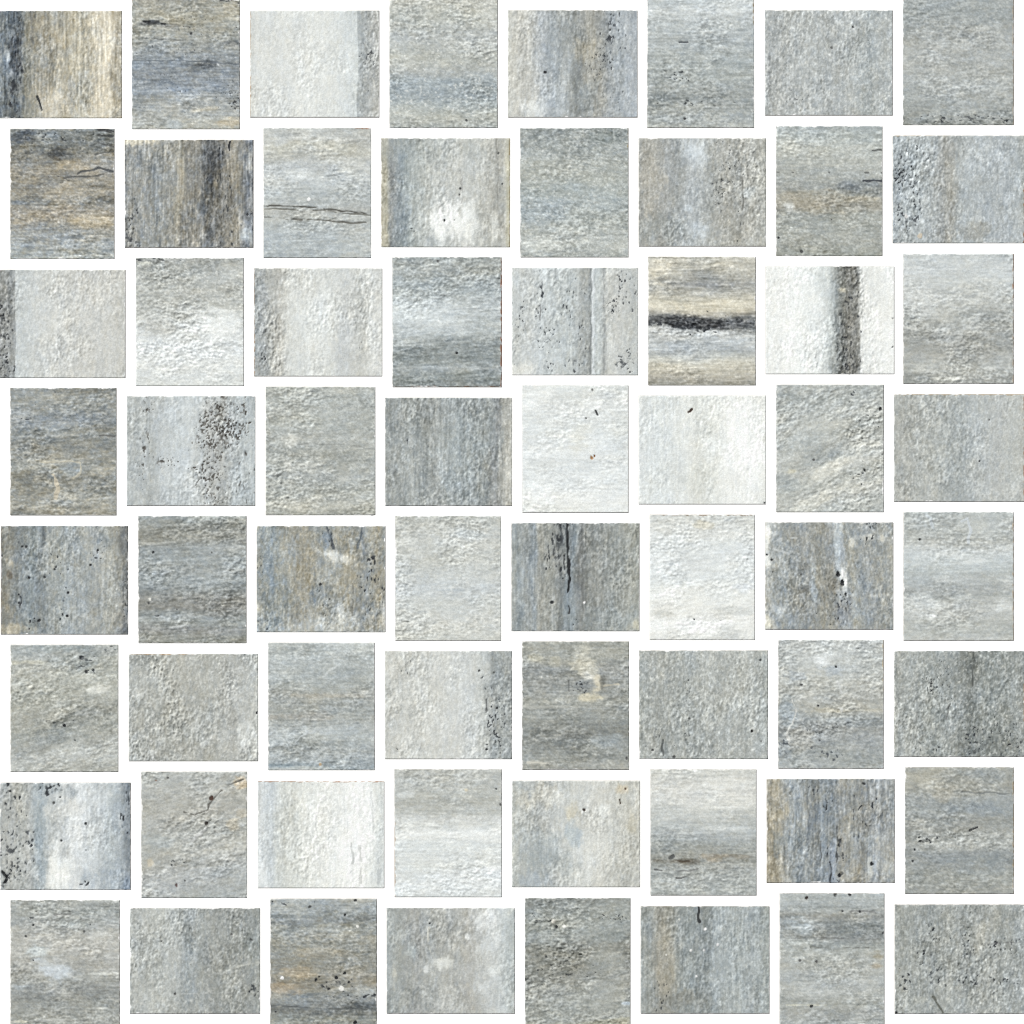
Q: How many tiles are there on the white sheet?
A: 64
